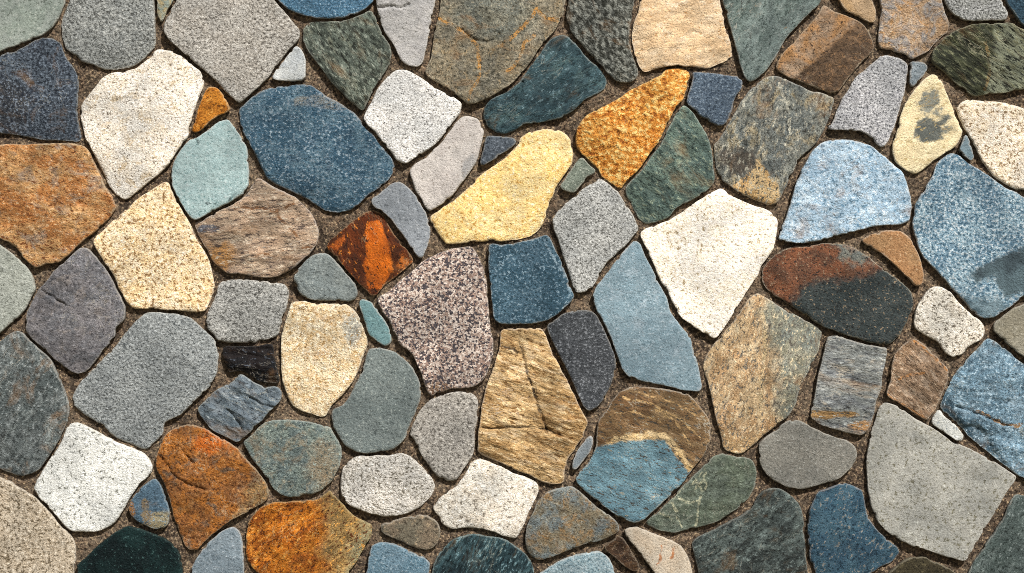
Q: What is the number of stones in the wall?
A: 99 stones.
